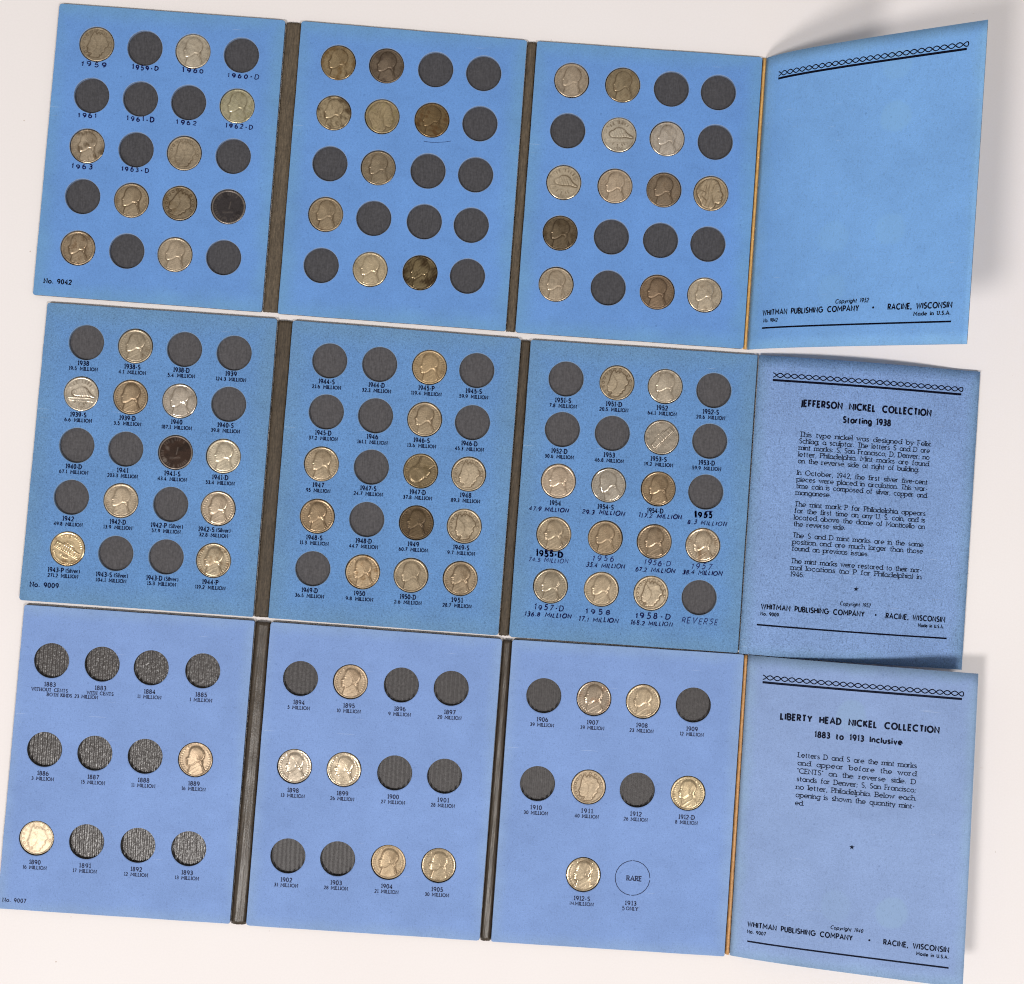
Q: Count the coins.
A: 77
